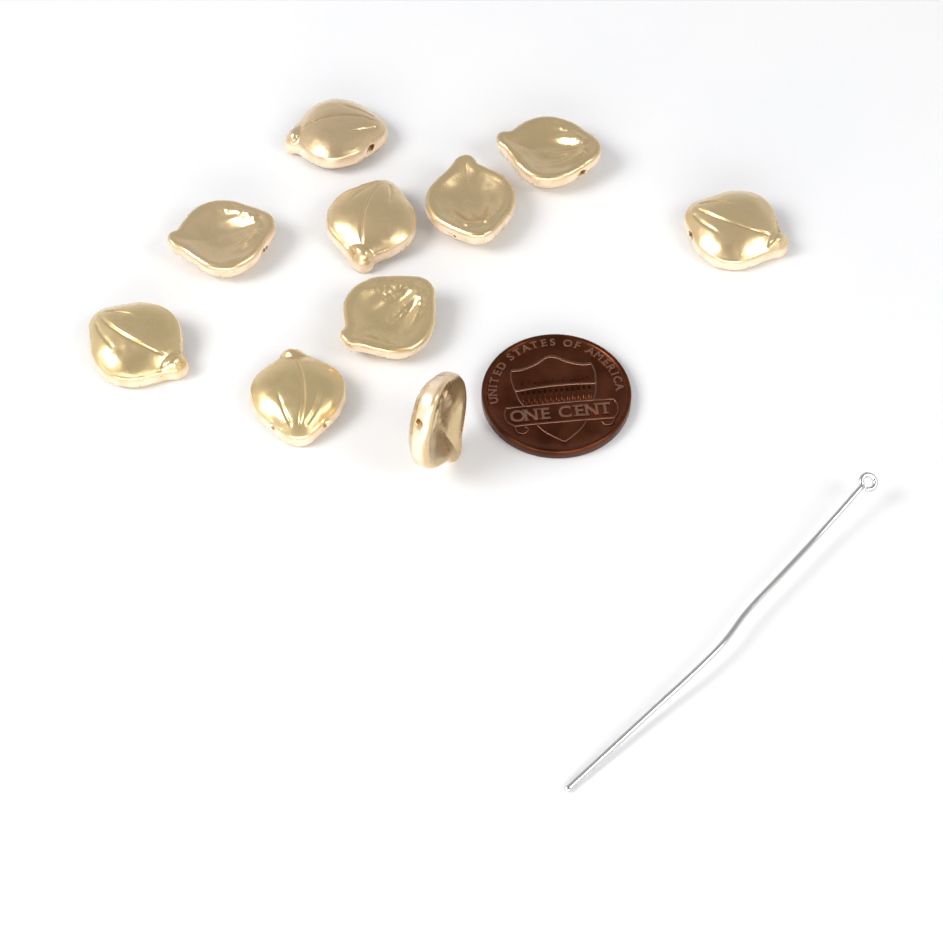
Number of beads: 10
